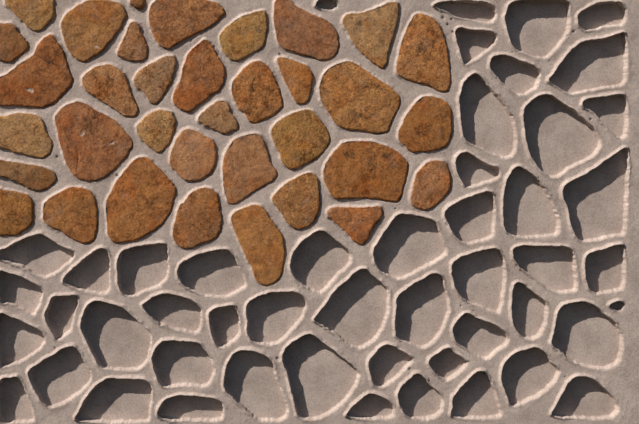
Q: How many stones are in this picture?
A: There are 35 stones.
